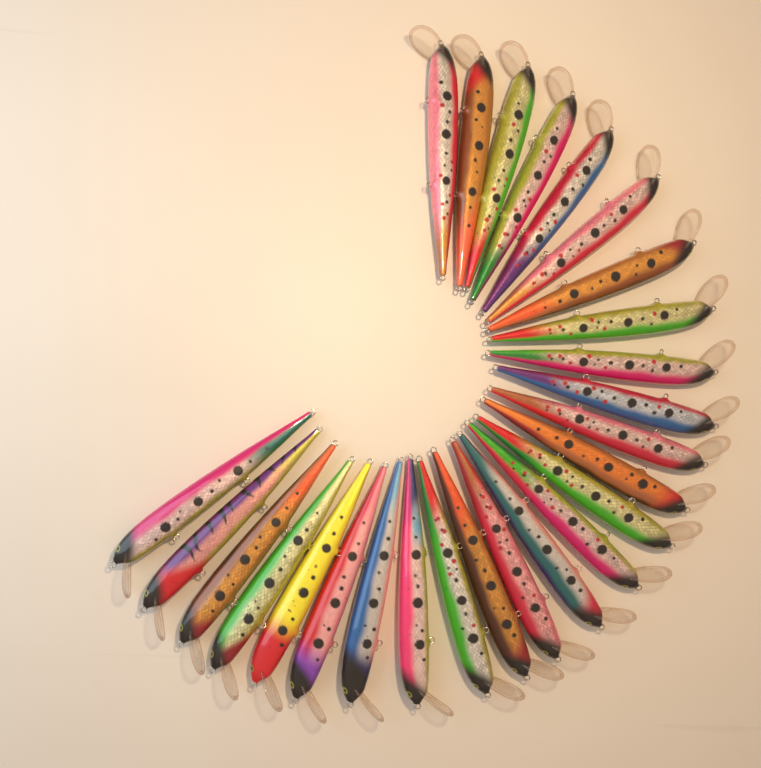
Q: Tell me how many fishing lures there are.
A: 26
